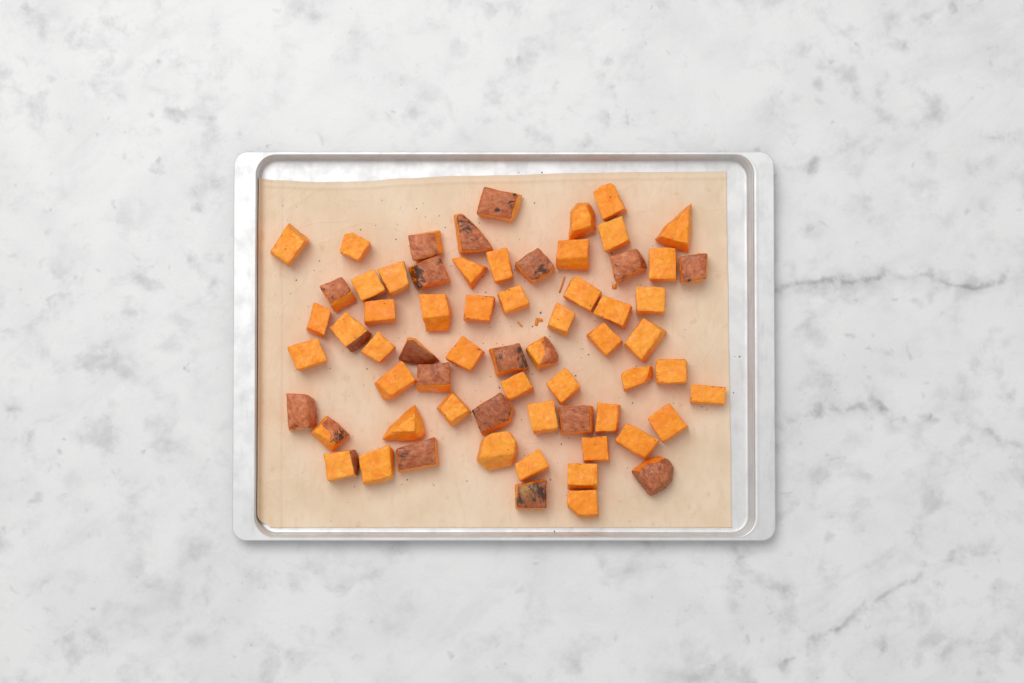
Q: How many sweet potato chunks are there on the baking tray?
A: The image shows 65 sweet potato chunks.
